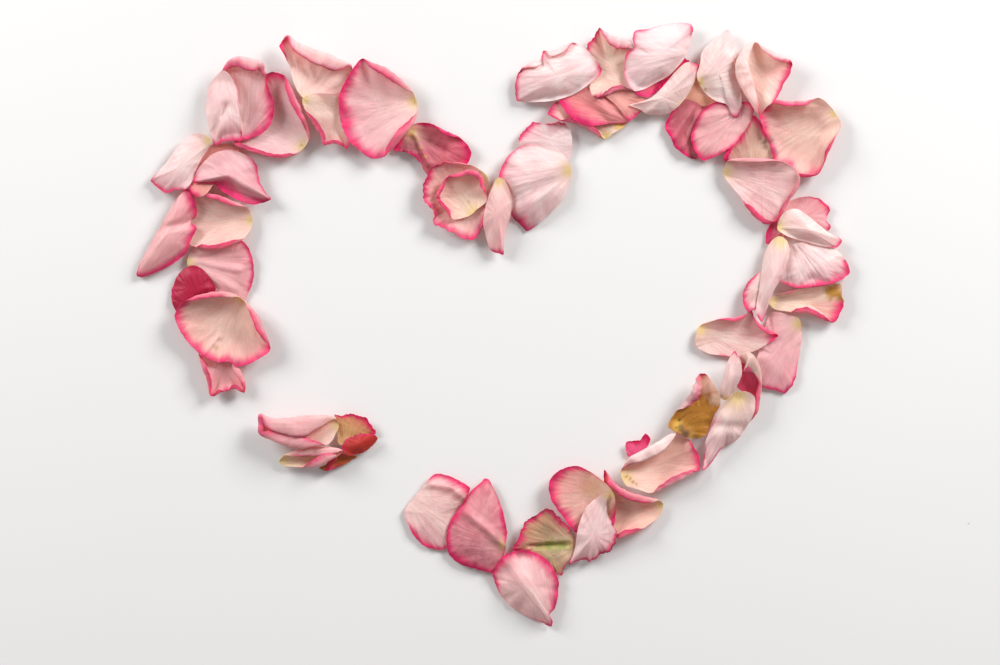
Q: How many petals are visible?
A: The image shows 63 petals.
